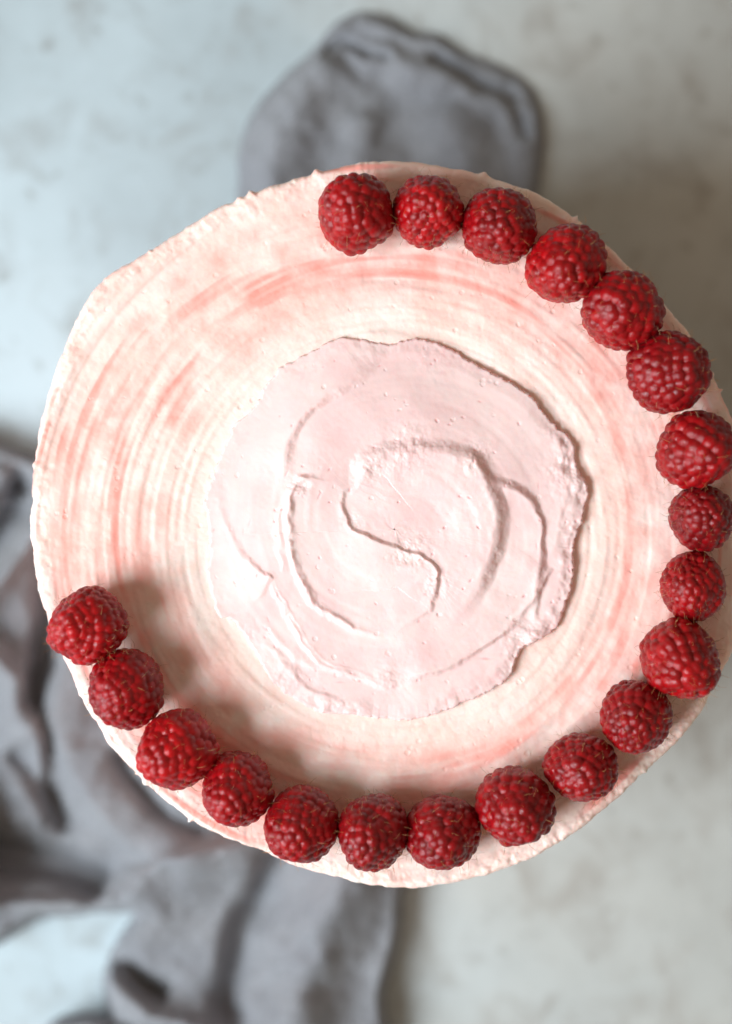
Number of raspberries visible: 20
